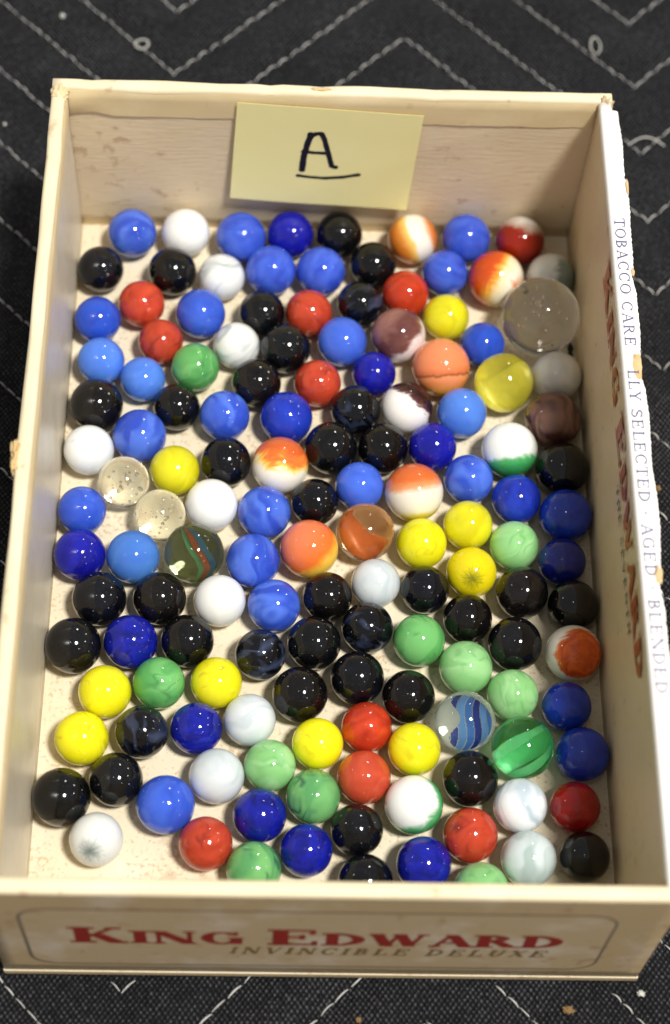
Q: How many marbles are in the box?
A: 142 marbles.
